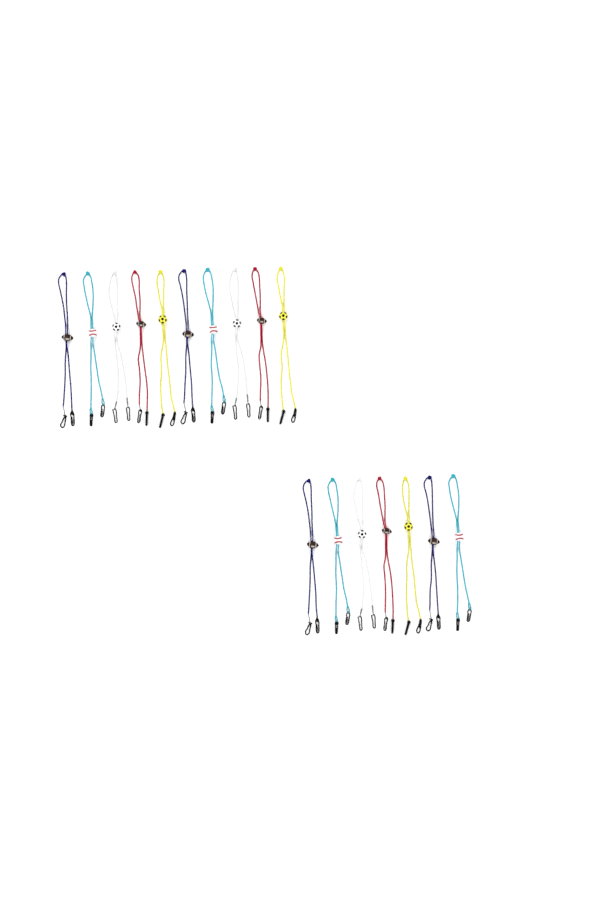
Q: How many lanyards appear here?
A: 17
